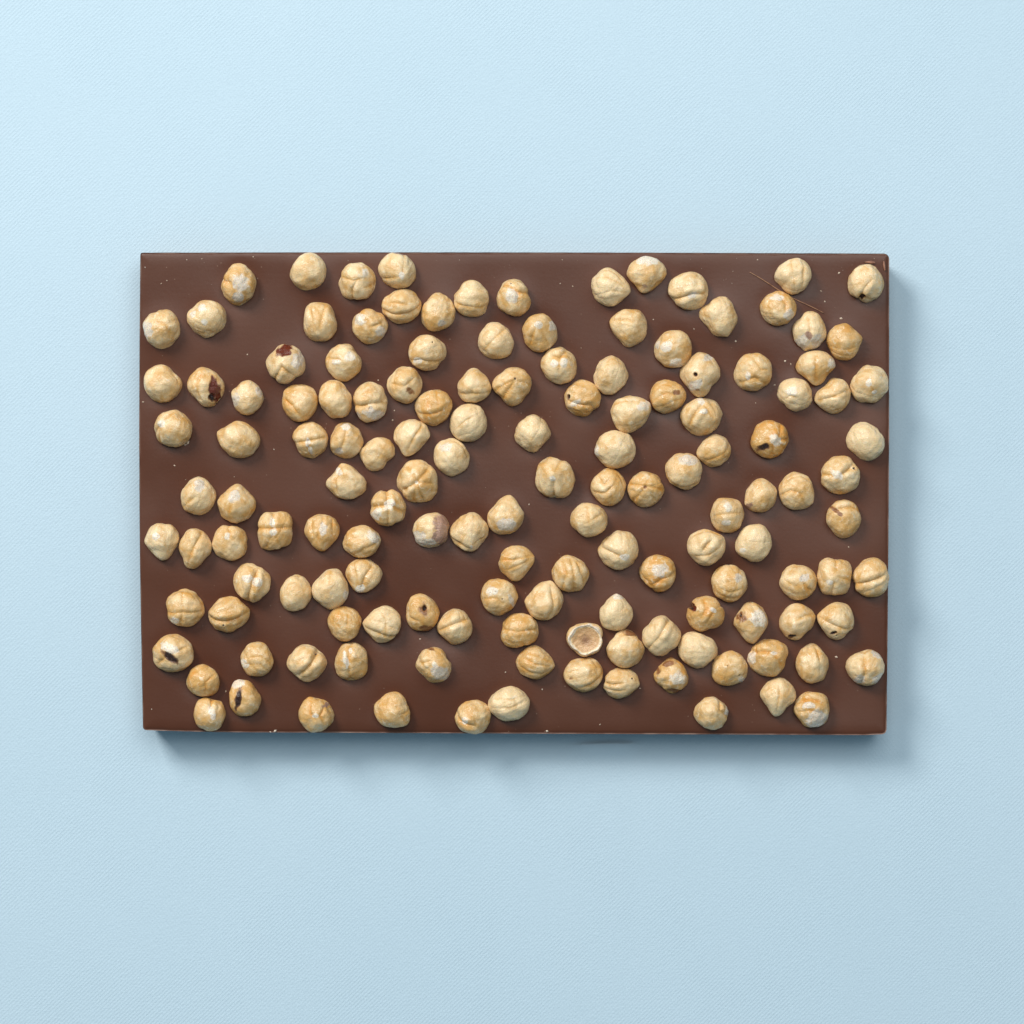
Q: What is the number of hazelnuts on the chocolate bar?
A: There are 142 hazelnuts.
